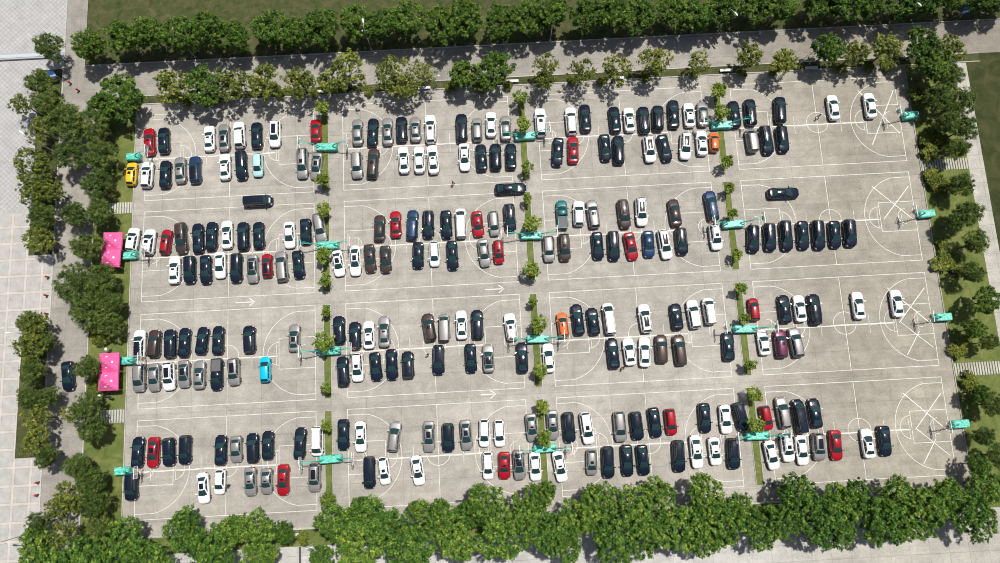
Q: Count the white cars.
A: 70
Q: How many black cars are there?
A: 99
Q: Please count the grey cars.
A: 43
